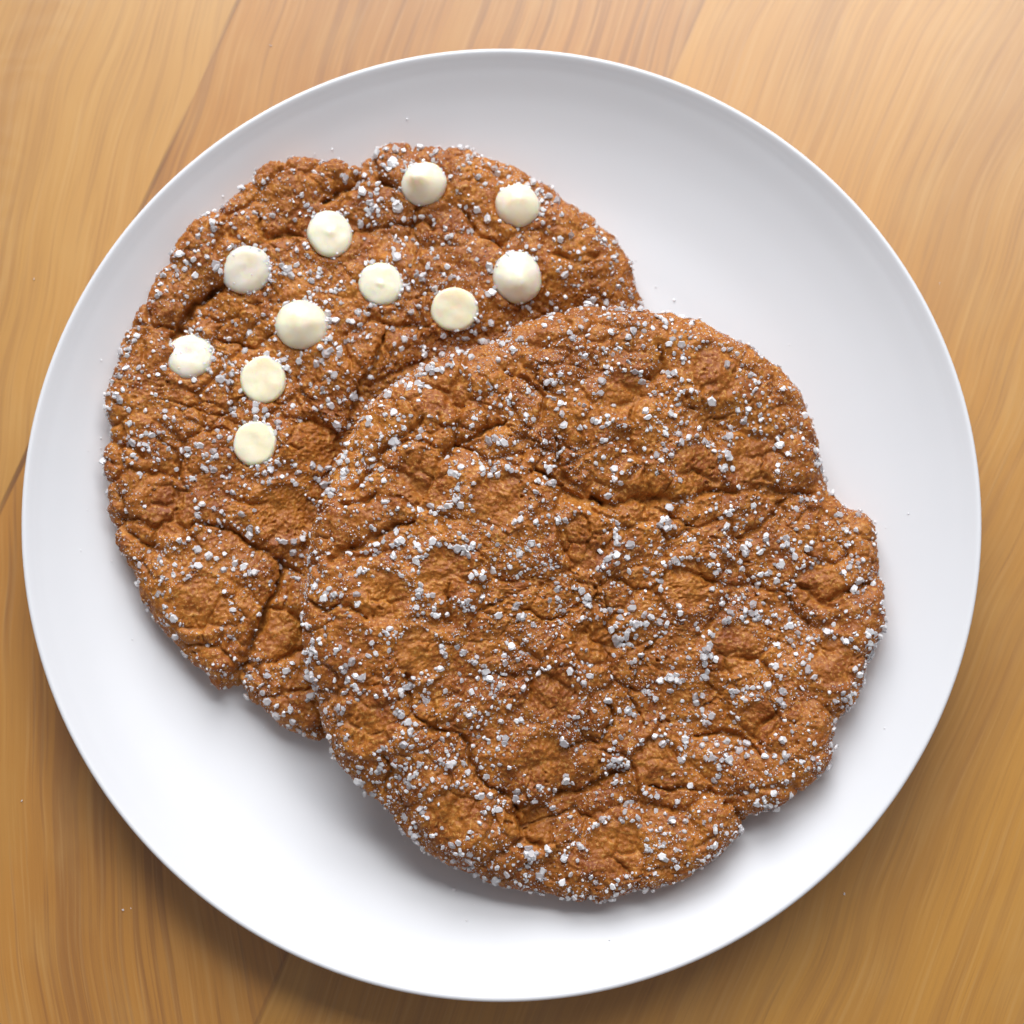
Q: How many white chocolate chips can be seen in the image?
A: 11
